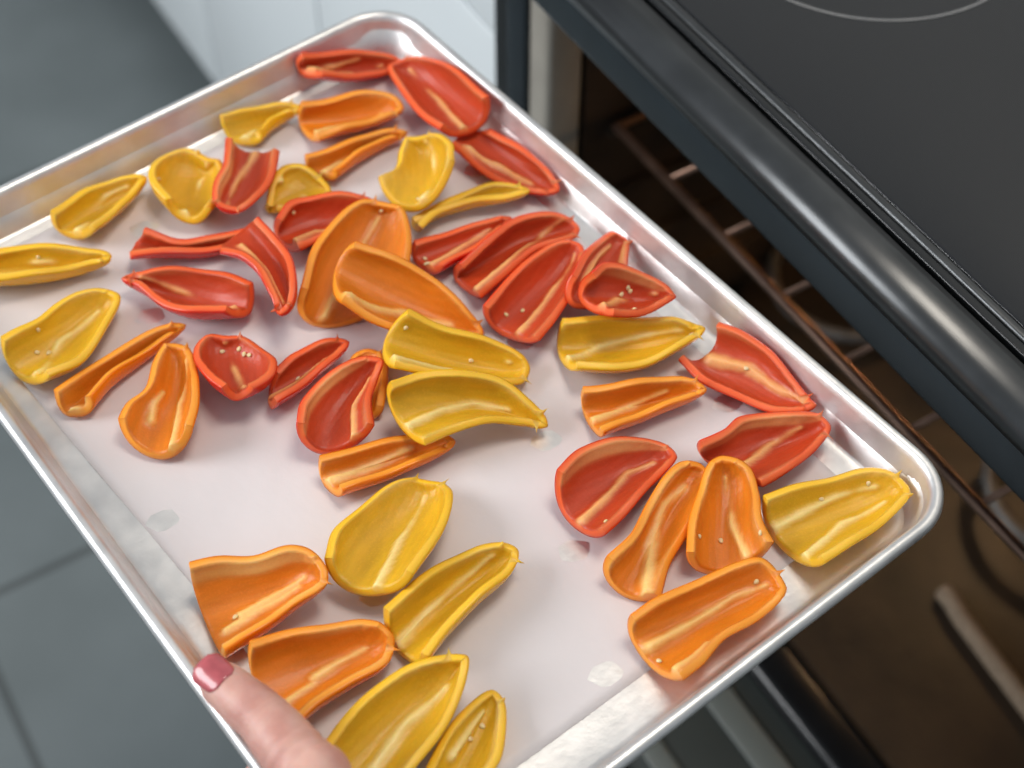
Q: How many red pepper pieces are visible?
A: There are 19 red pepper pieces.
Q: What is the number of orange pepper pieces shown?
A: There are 14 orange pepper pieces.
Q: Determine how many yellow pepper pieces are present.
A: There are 16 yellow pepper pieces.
